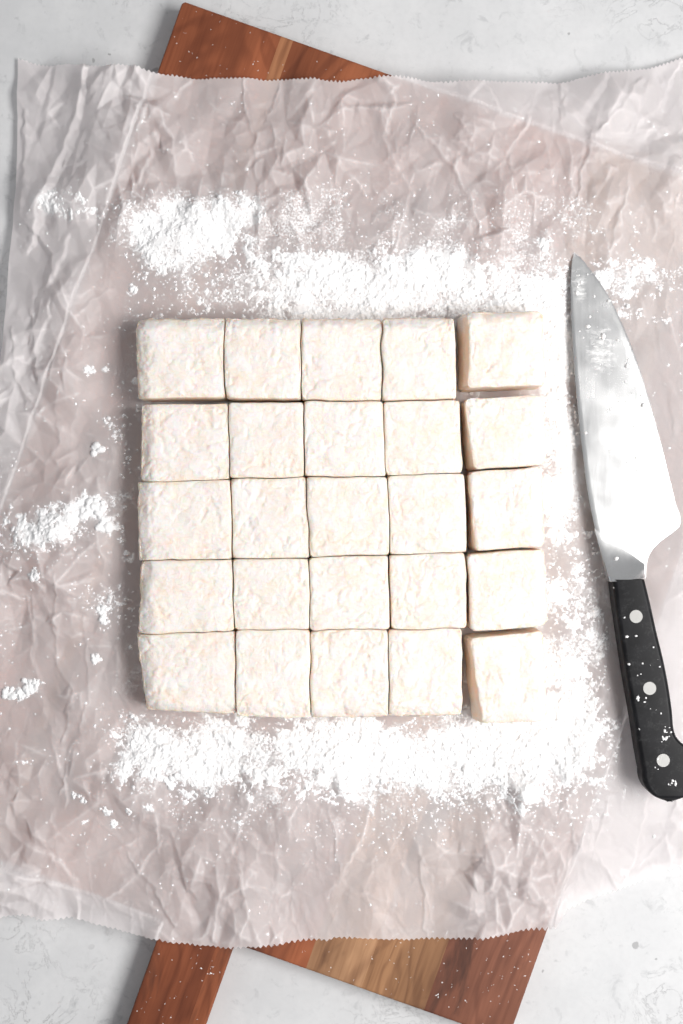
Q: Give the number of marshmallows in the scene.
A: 25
